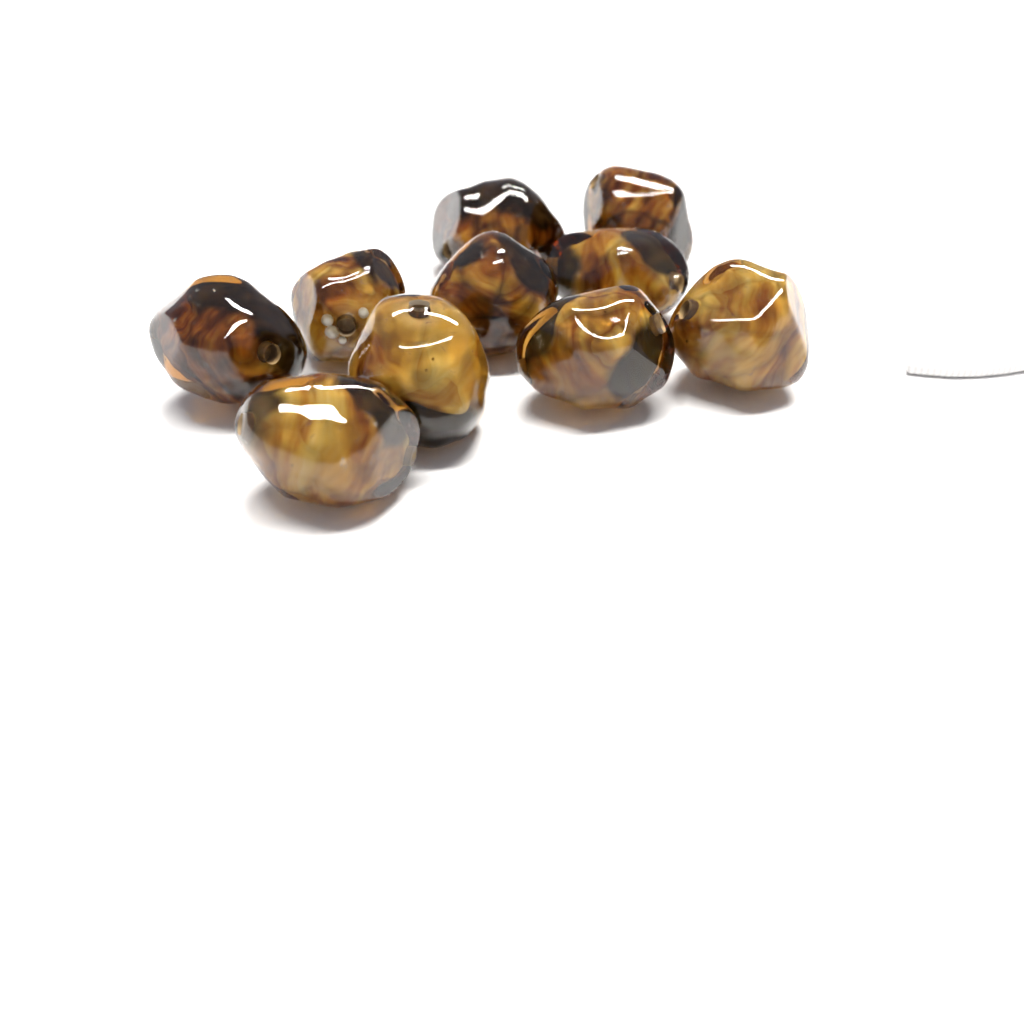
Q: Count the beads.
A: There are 10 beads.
